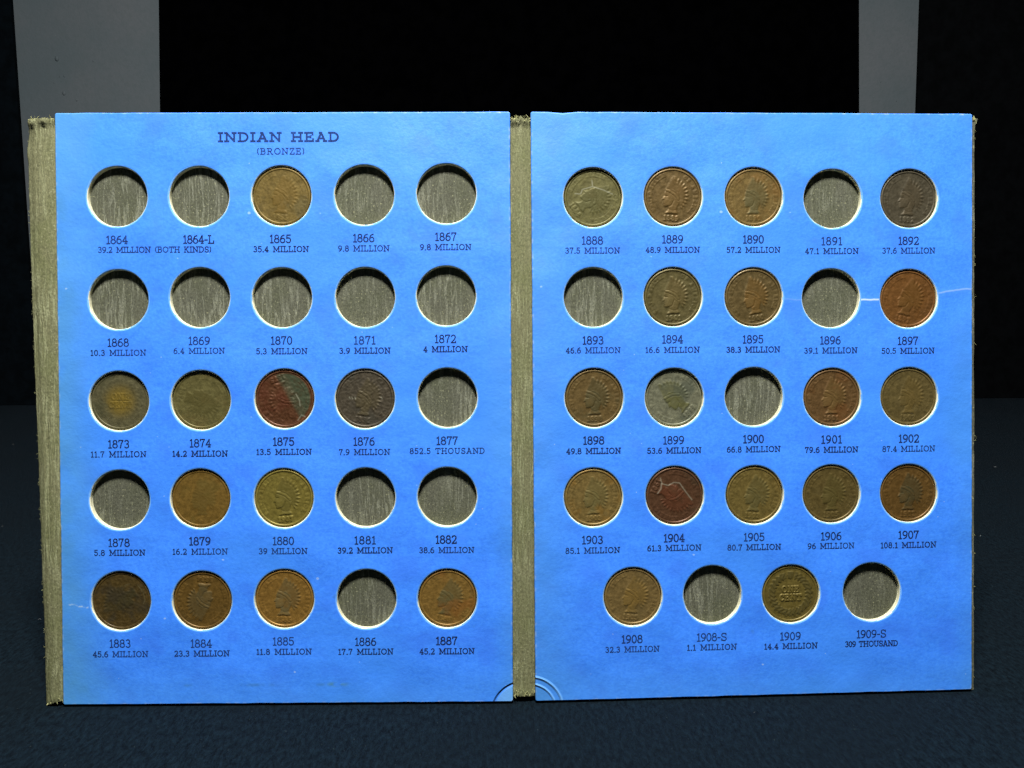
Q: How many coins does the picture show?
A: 29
